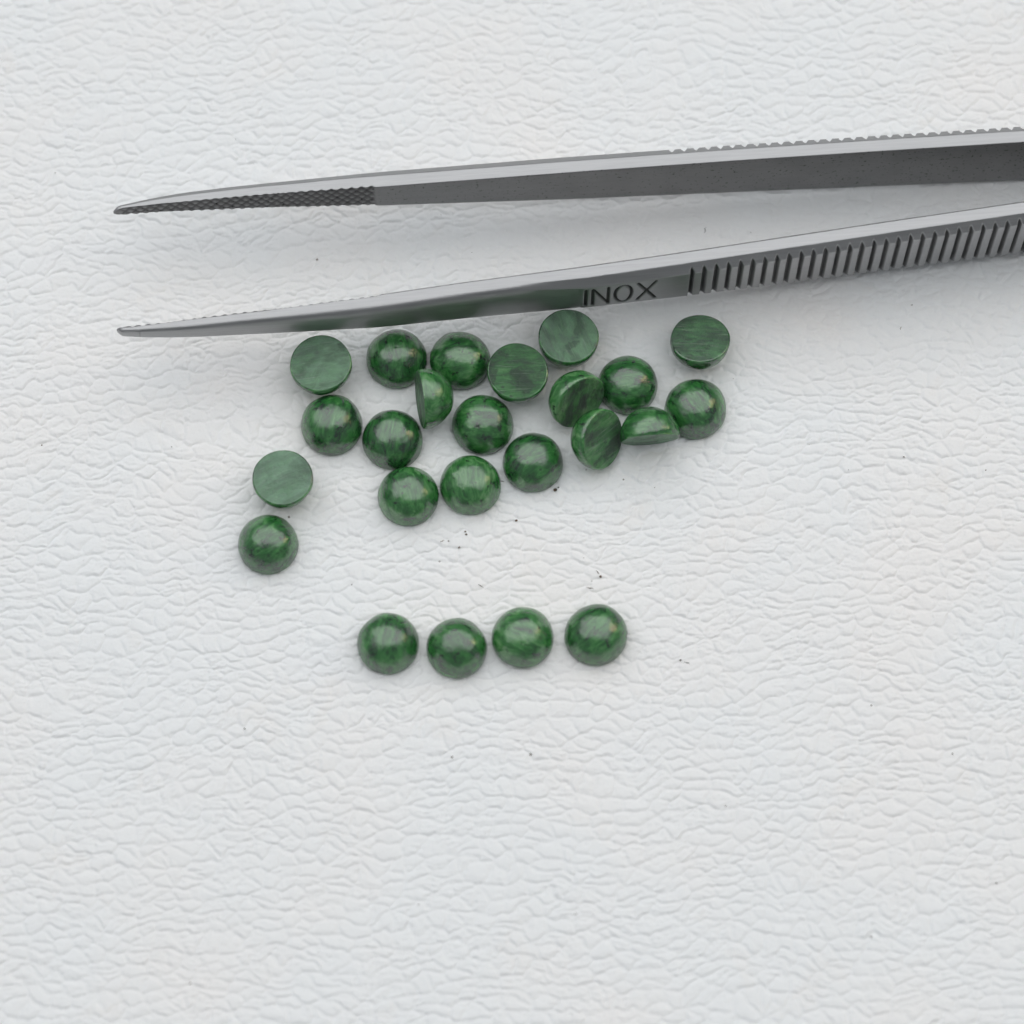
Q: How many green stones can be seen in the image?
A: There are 24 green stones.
